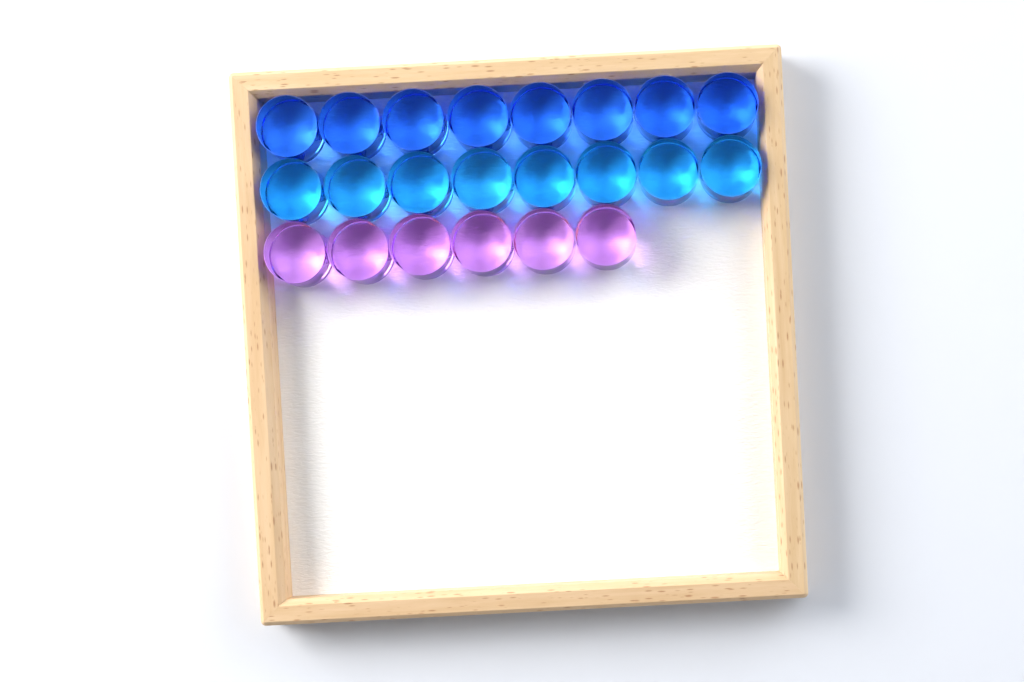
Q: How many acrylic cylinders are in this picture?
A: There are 22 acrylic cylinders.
